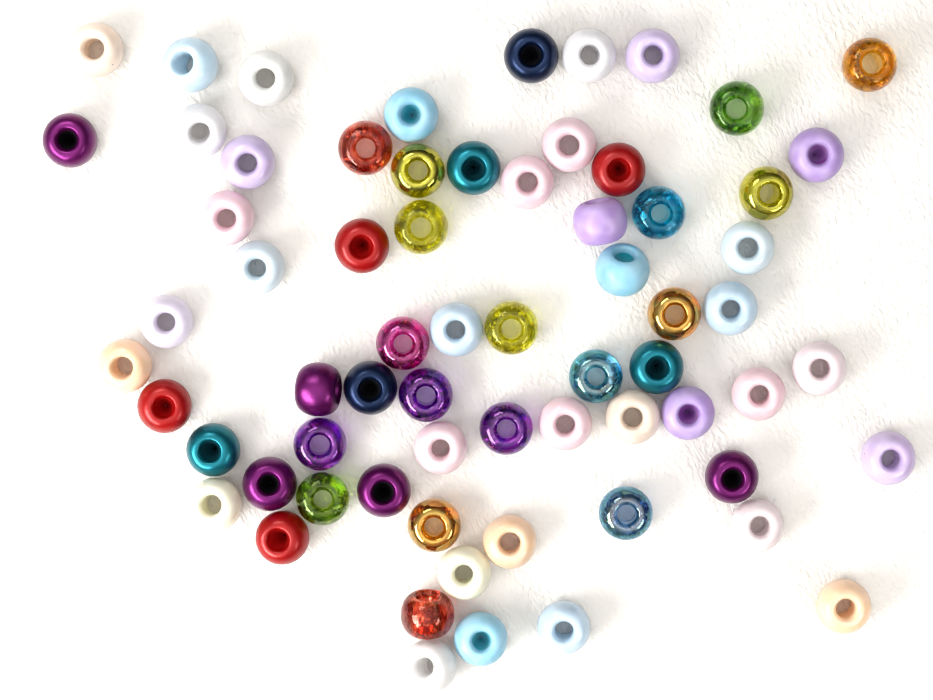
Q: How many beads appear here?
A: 67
